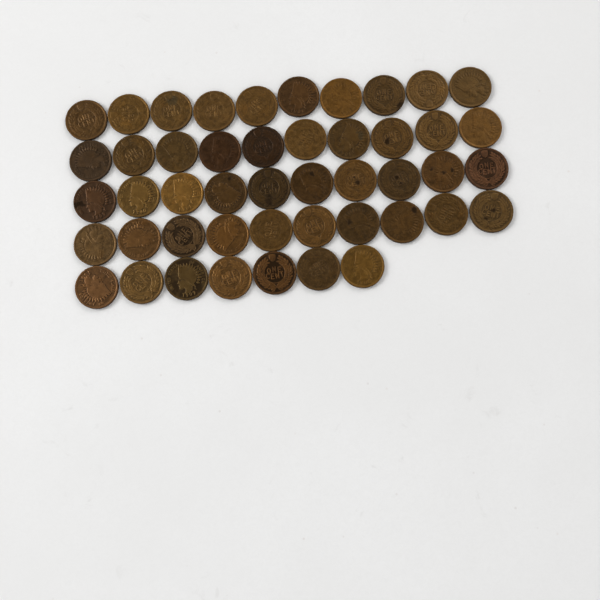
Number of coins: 47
